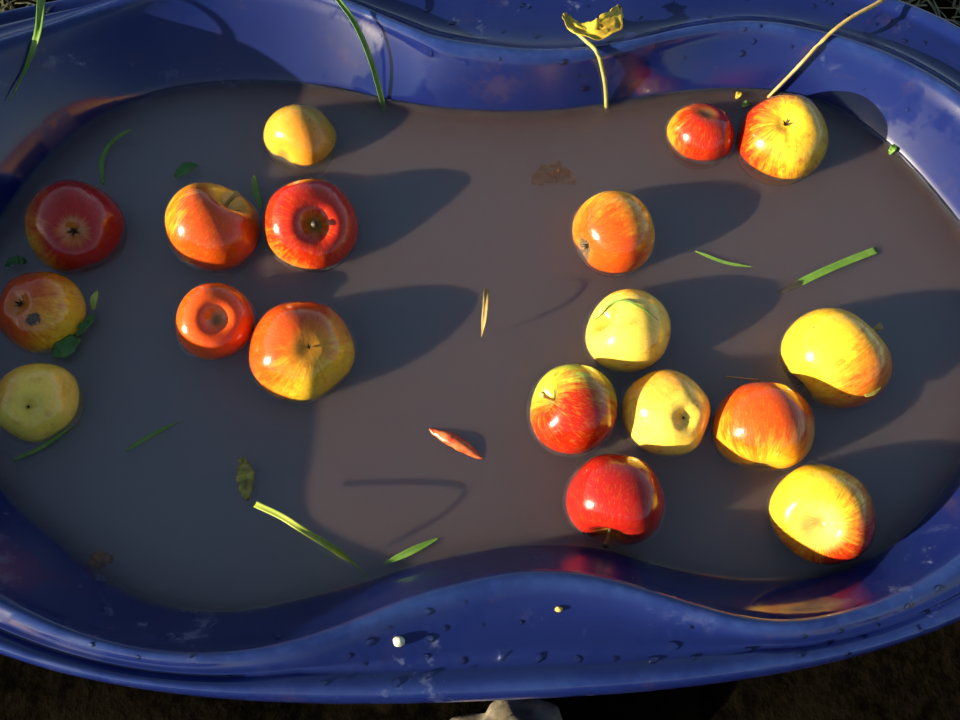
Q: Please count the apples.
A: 18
